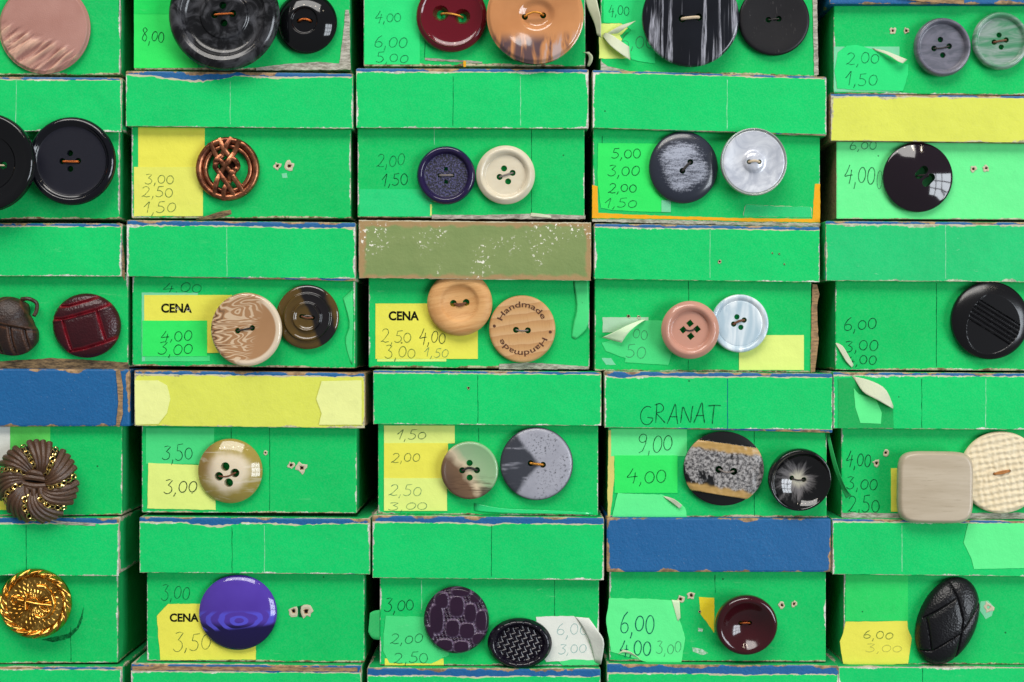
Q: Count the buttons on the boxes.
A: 40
